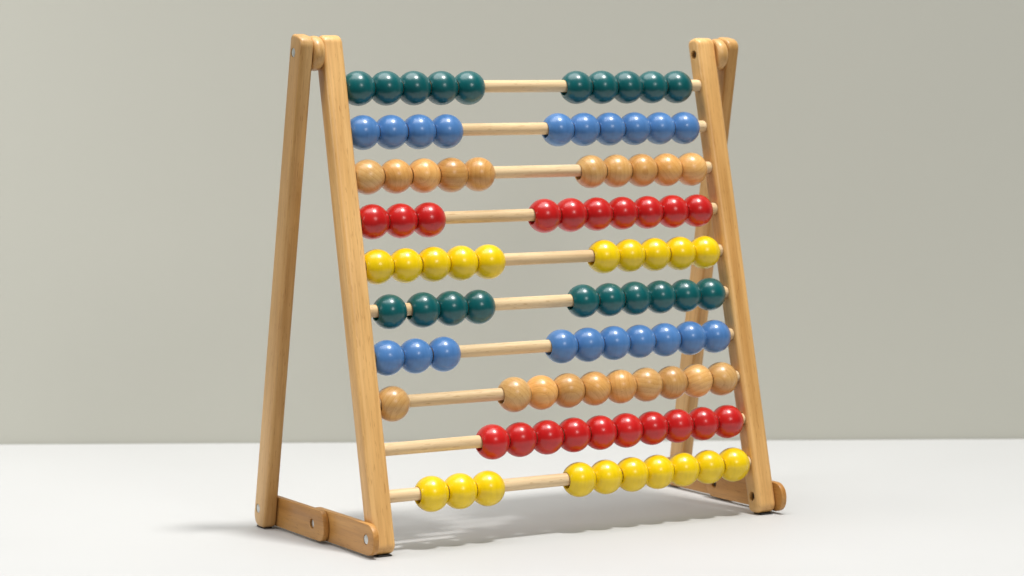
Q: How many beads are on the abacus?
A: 100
